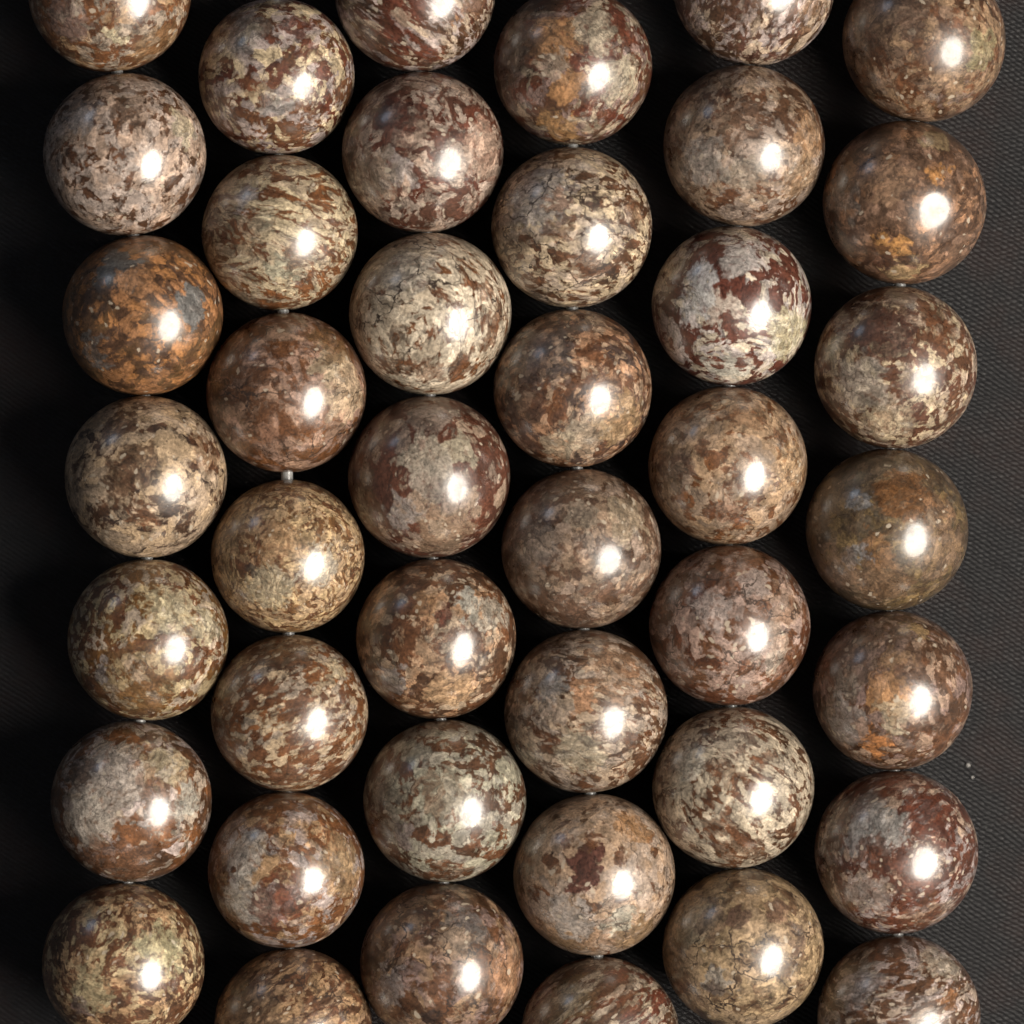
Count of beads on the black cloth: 42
